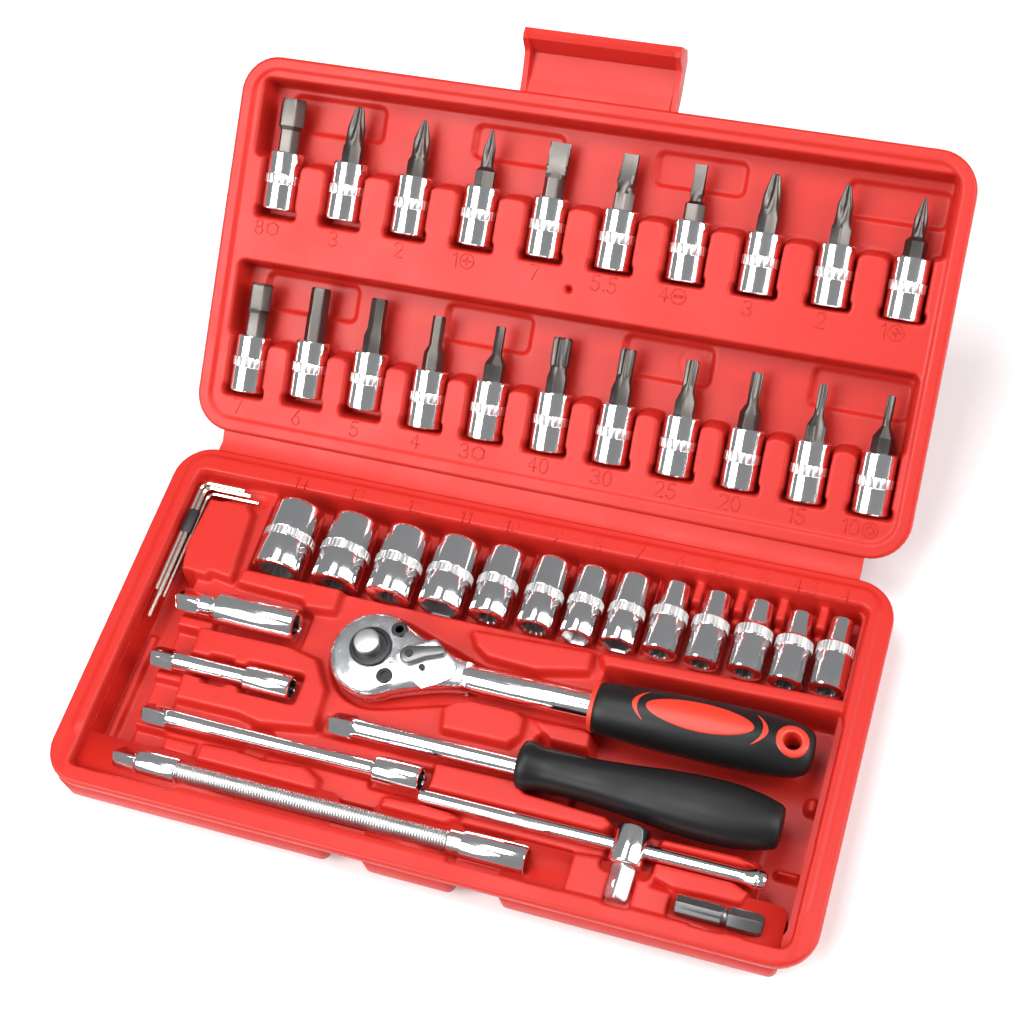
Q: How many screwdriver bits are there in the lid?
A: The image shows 21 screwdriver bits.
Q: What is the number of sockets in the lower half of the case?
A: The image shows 13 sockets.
